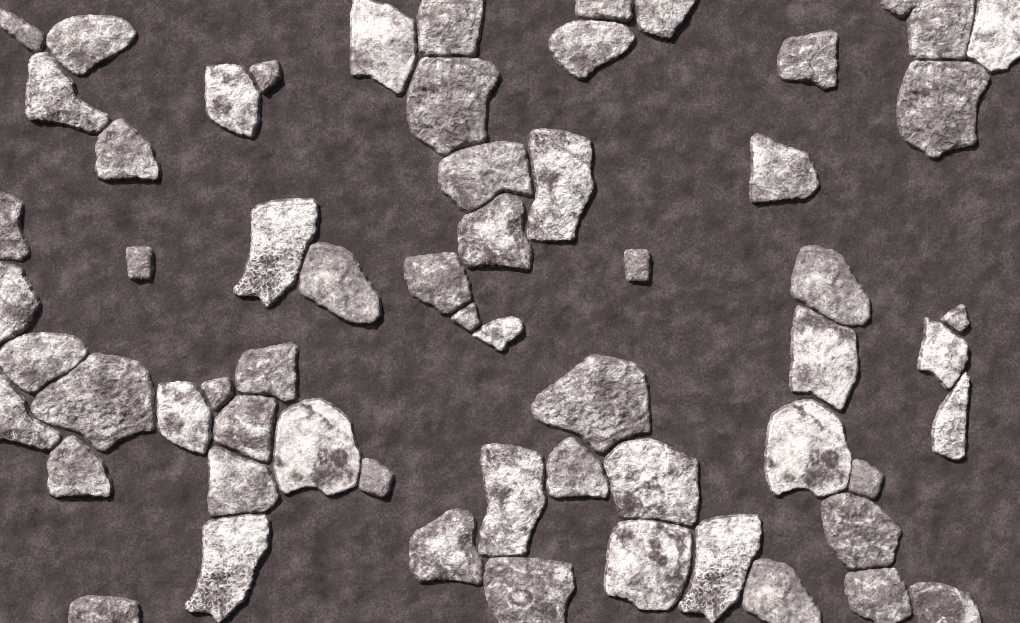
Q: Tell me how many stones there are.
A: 62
